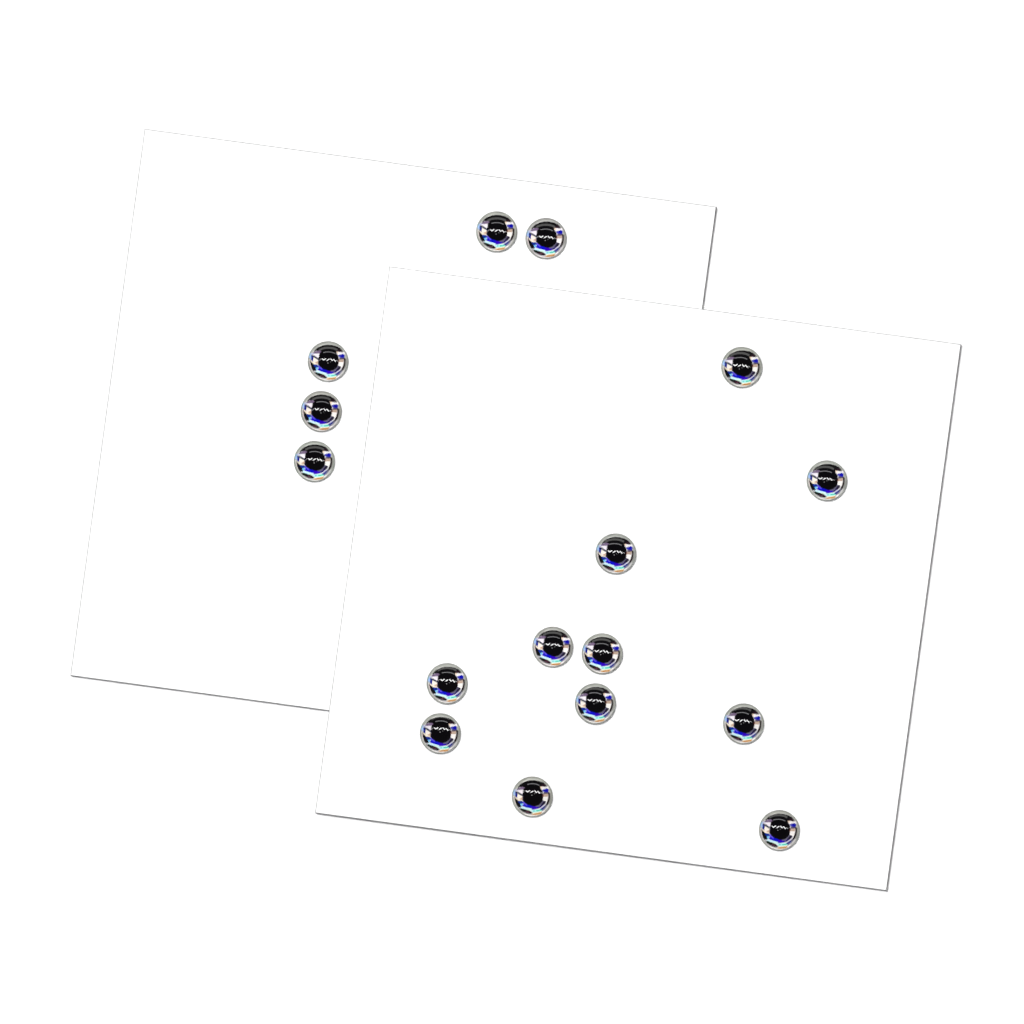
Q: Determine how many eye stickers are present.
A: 16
